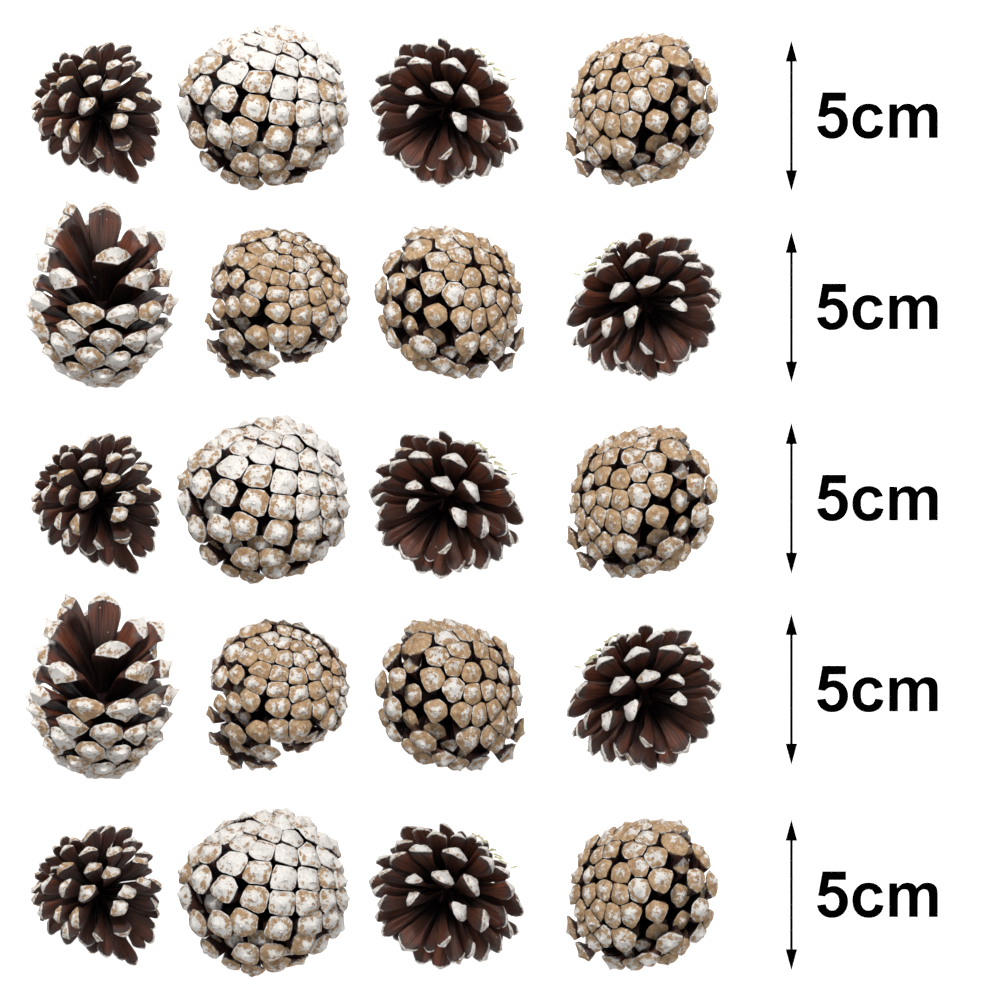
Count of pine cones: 20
